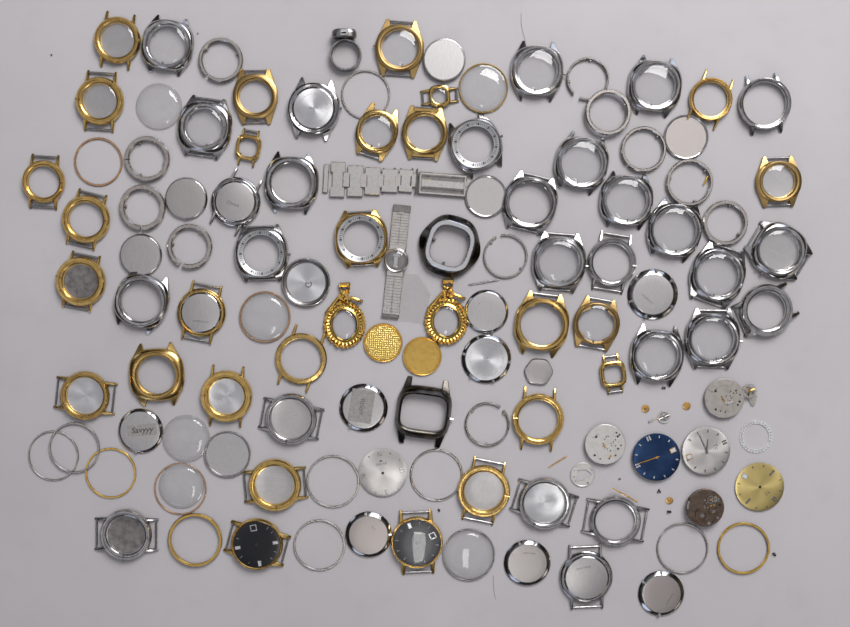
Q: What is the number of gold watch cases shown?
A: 27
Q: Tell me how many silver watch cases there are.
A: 27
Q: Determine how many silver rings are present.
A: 18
